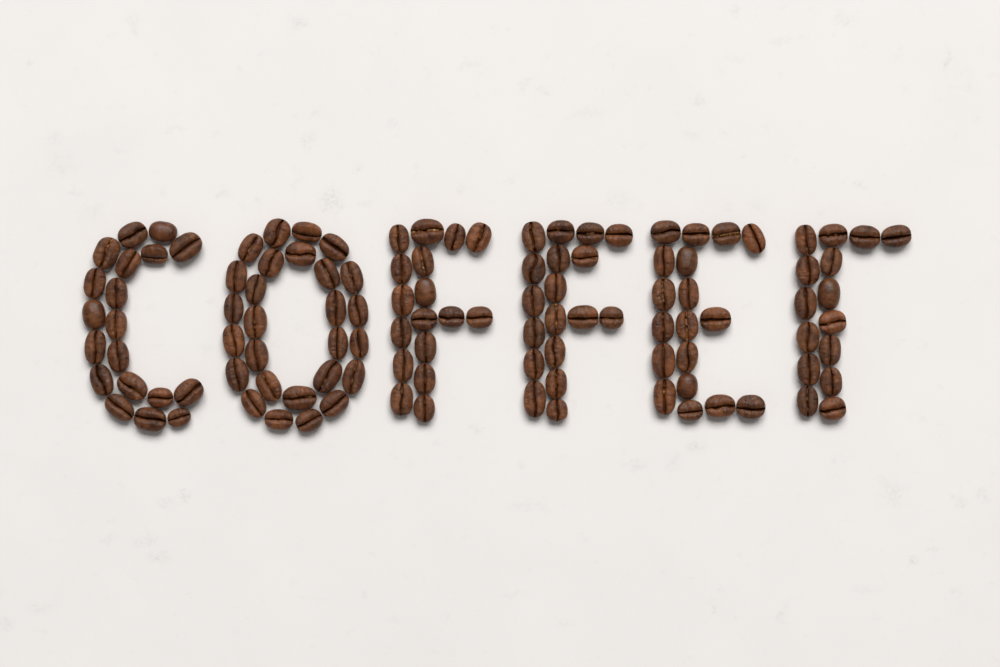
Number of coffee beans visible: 114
